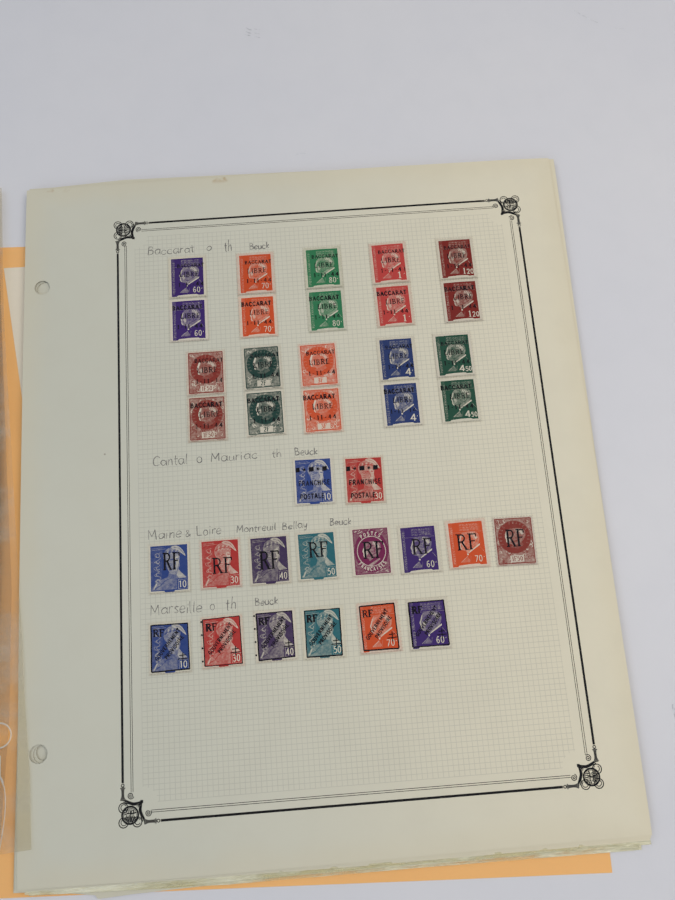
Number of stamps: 36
